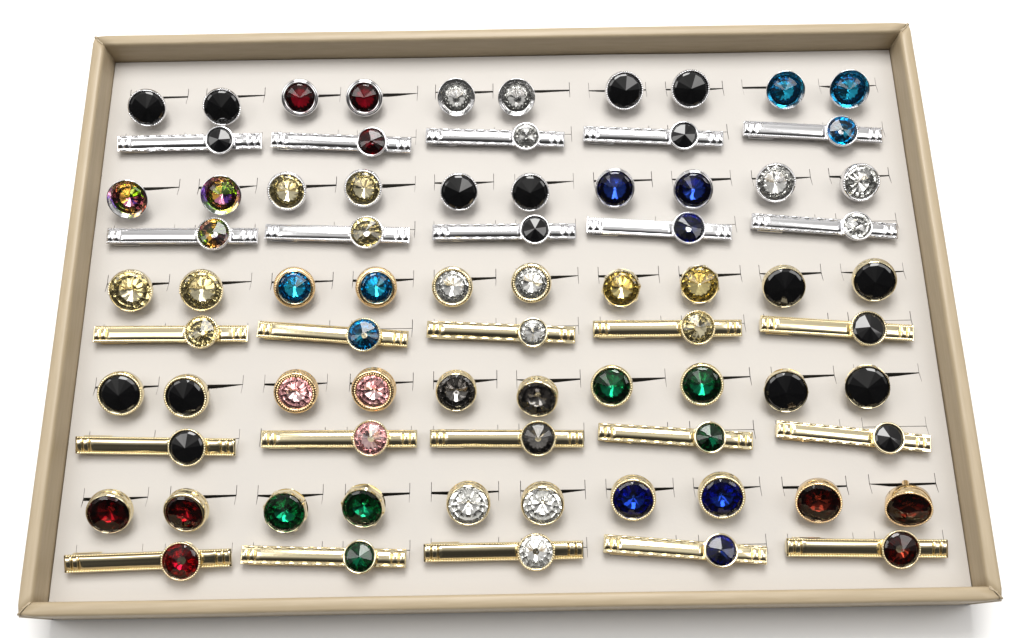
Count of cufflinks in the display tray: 50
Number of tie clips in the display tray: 25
